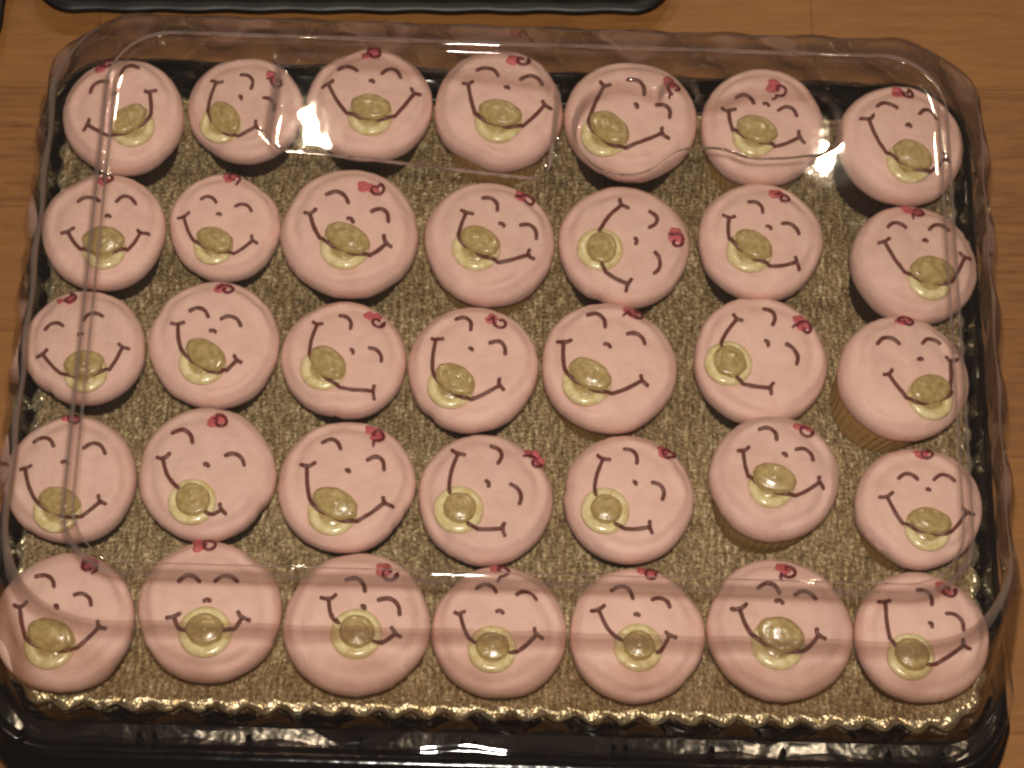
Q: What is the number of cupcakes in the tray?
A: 35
